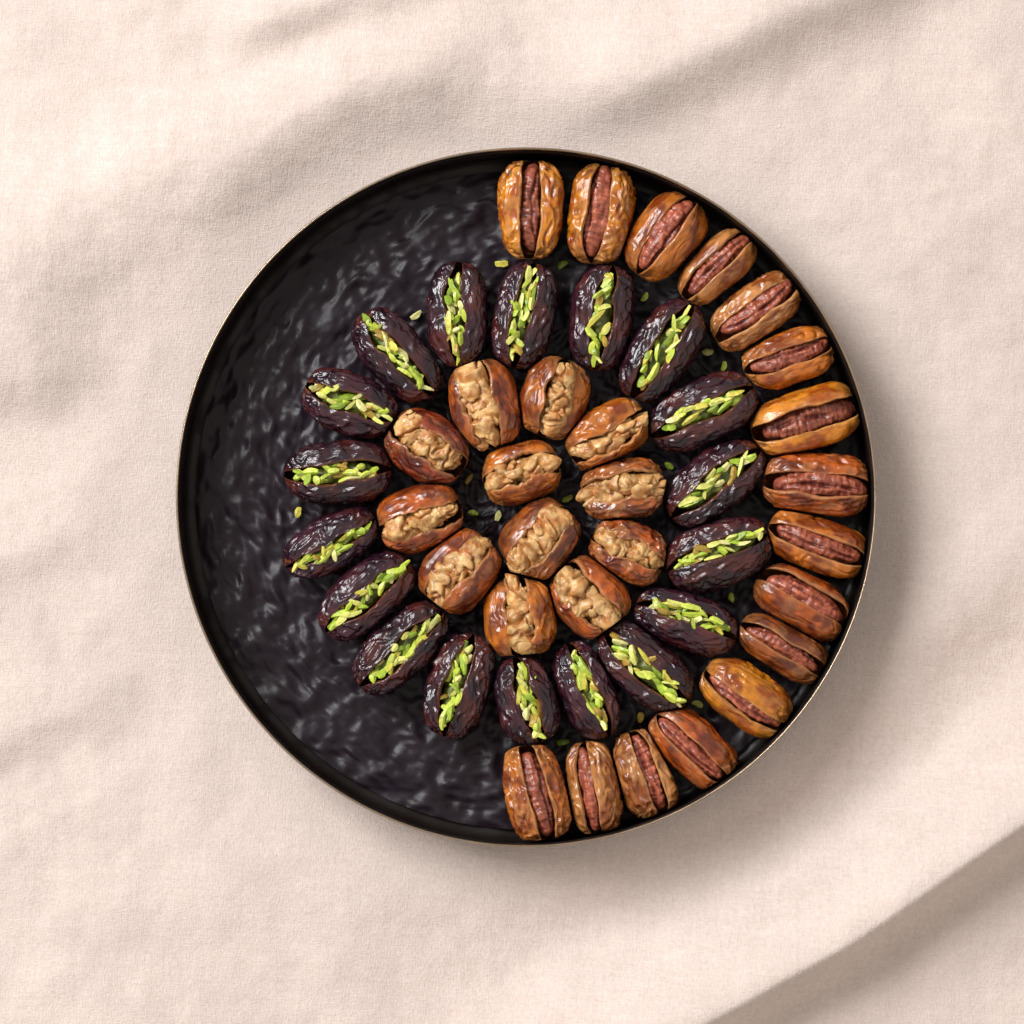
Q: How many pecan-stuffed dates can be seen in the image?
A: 16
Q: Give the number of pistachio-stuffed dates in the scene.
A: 18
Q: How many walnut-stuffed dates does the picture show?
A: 12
